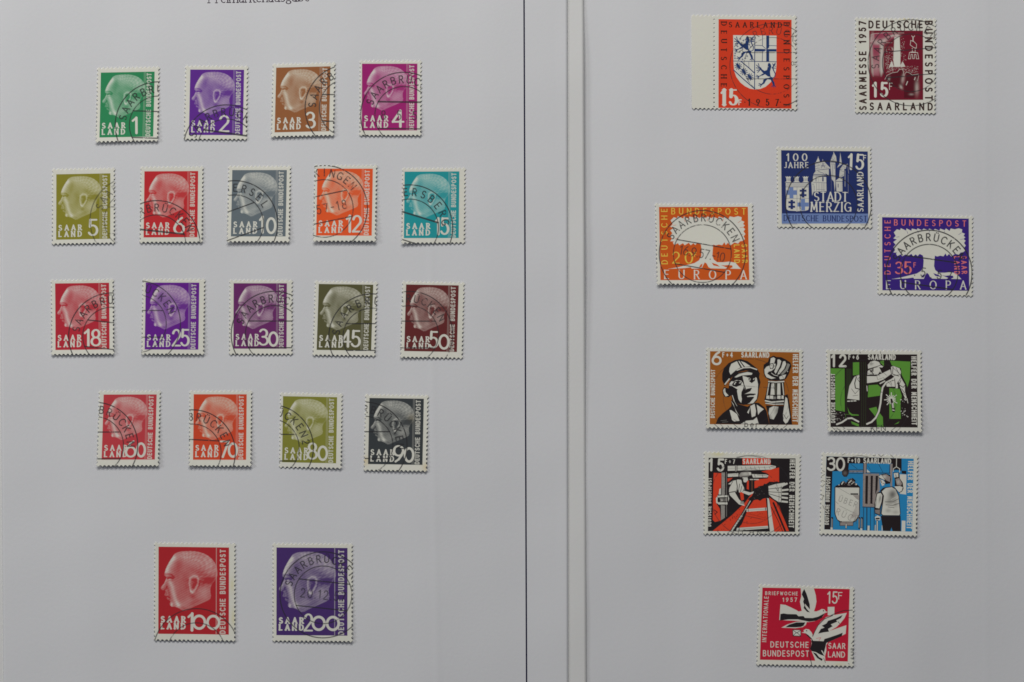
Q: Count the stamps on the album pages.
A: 30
